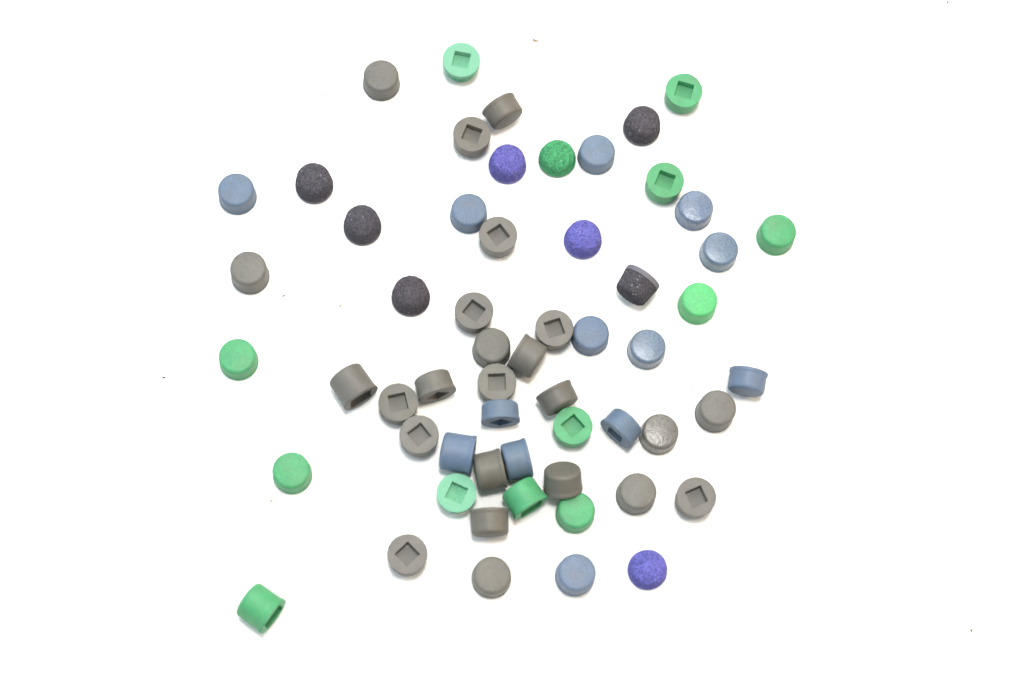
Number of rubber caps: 58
